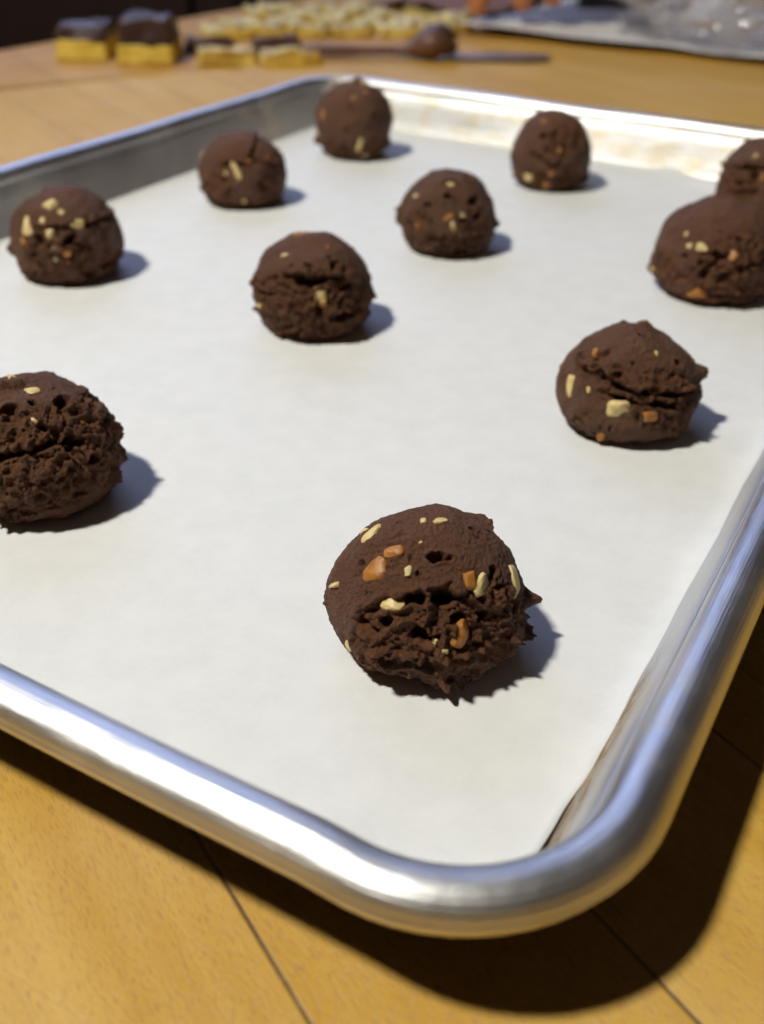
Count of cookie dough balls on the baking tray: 11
